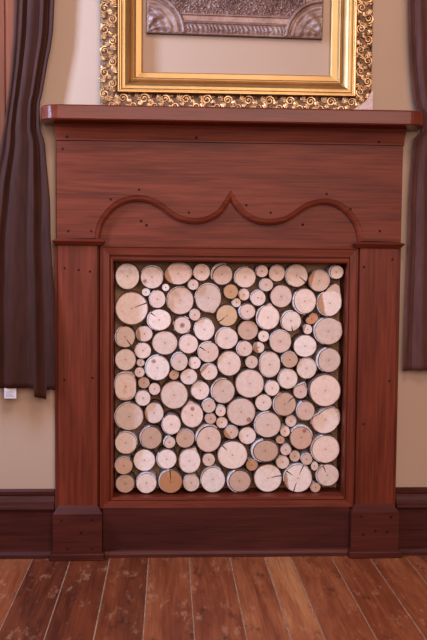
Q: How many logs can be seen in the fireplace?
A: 126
